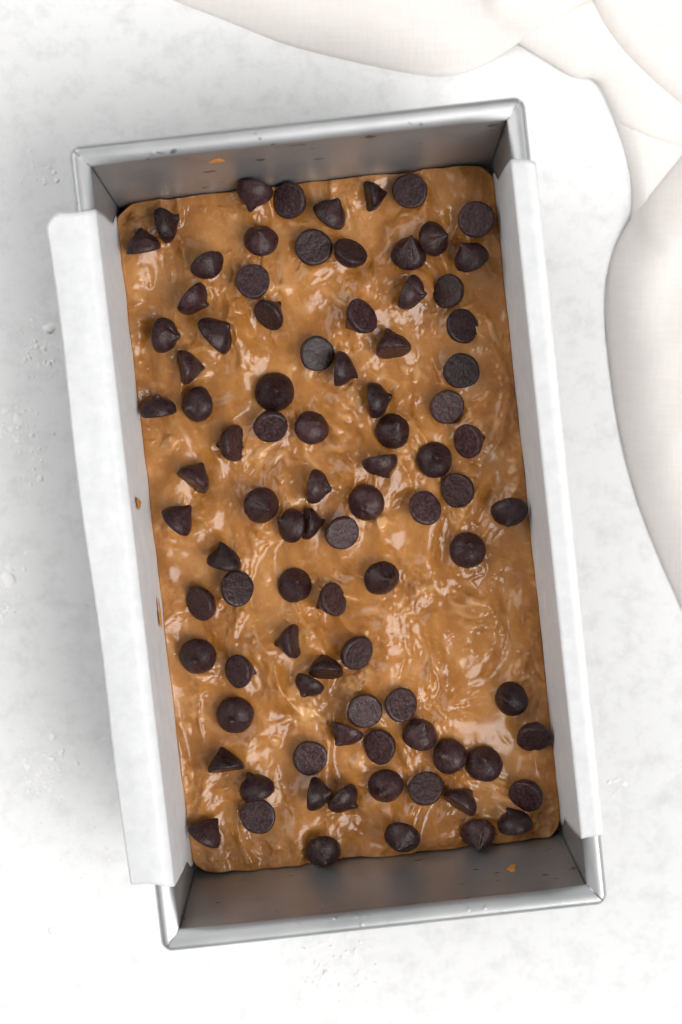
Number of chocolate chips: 90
